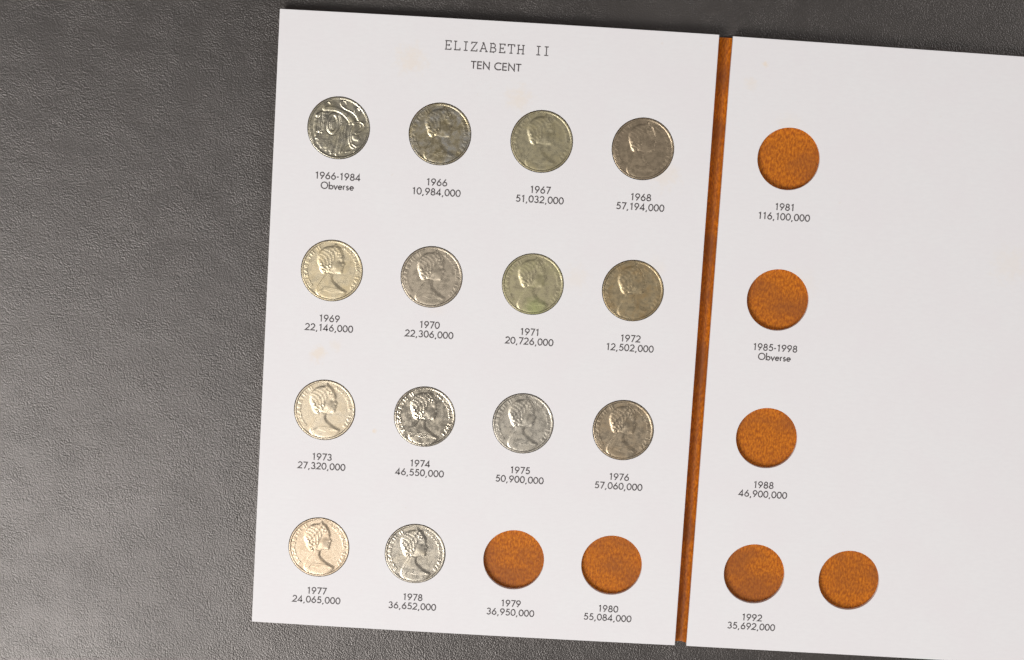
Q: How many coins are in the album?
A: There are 14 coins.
